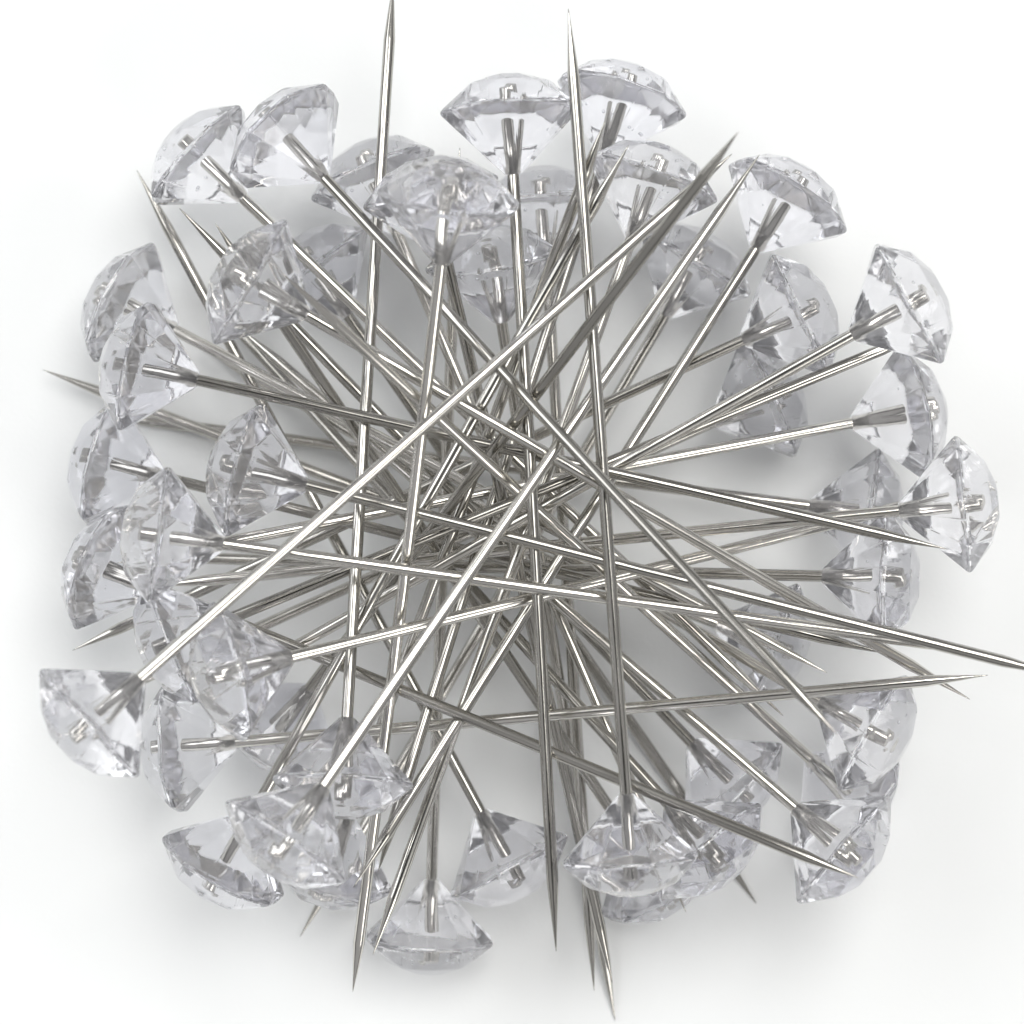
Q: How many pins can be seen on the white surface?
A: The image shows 46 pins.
